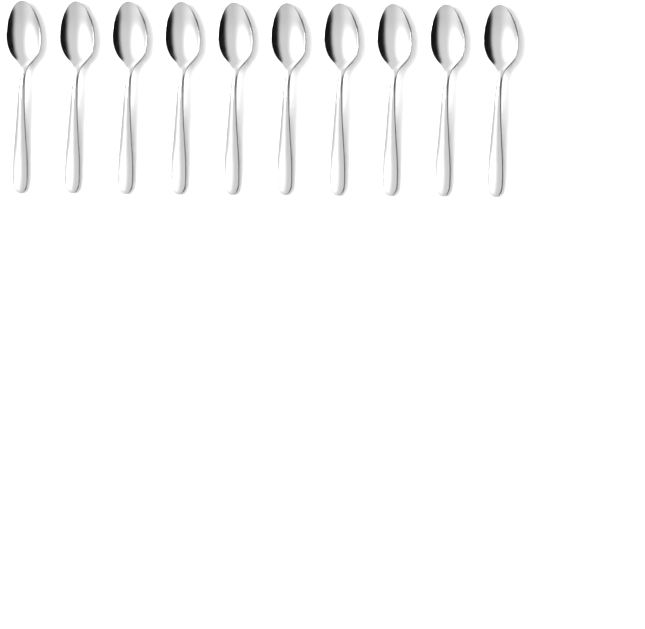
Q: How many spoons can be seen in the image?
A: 10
